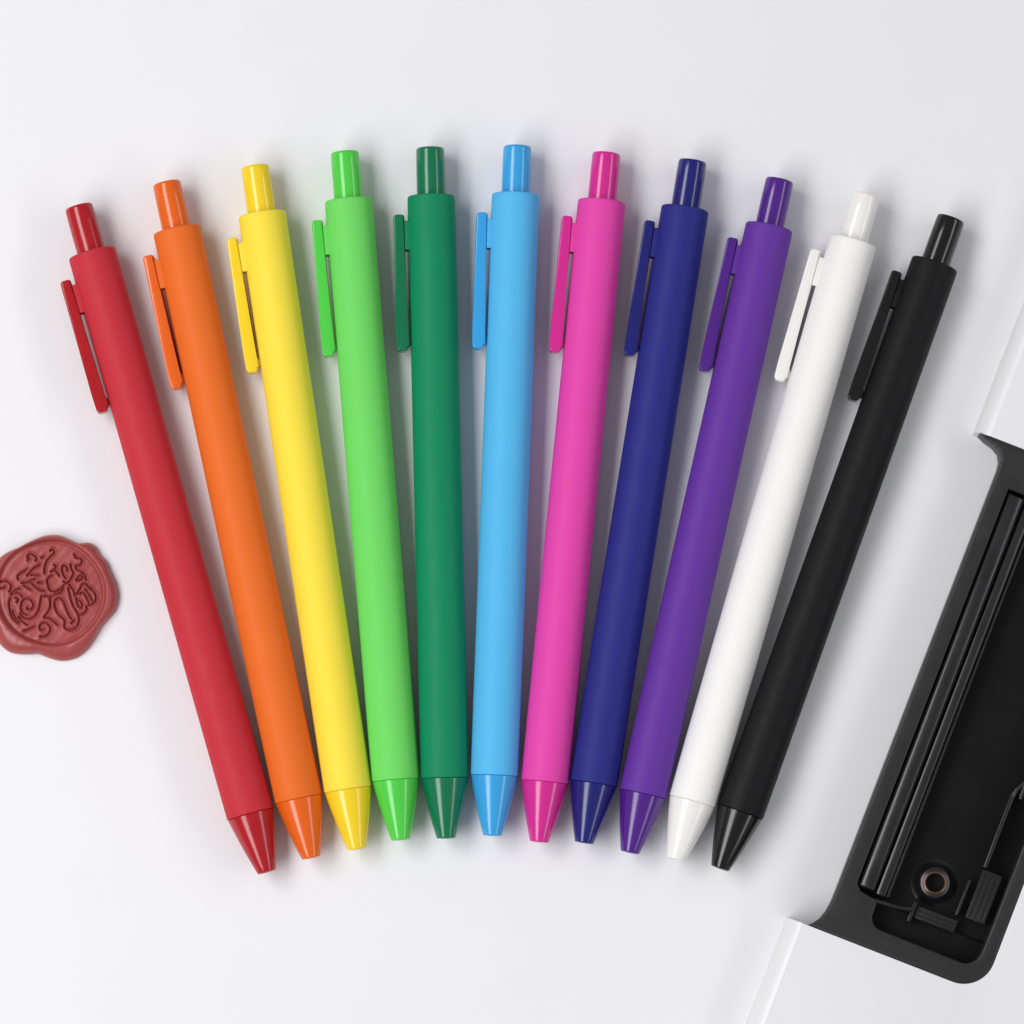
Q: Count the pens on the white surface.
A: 11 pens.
